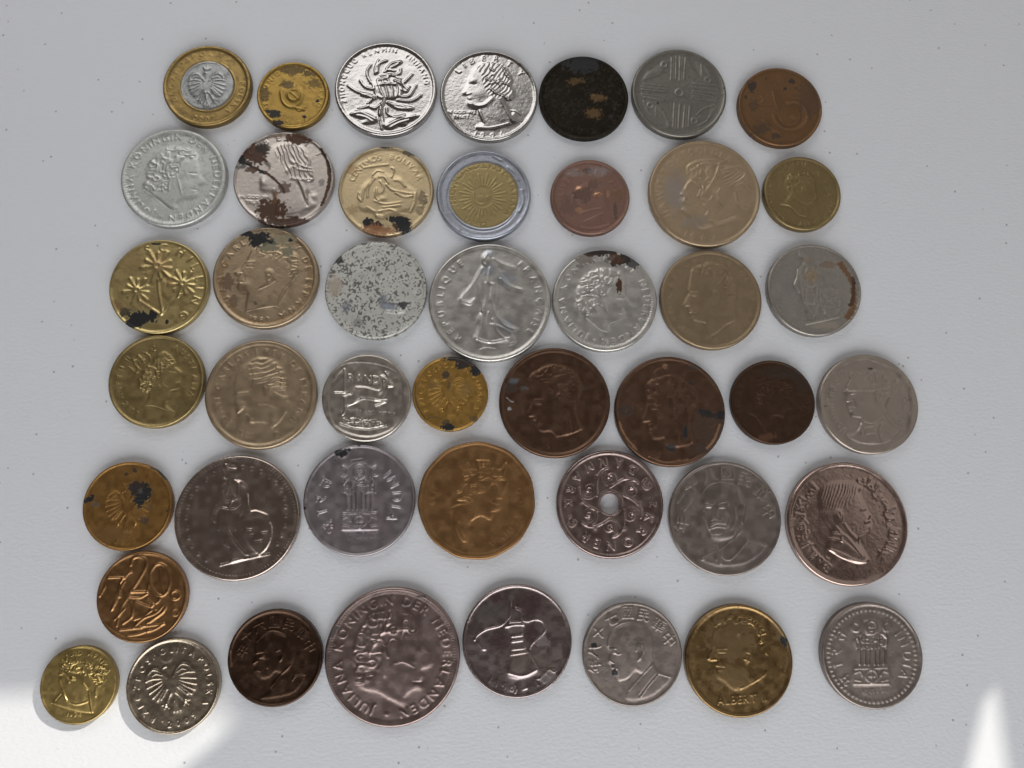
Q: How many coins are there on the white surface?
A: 45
